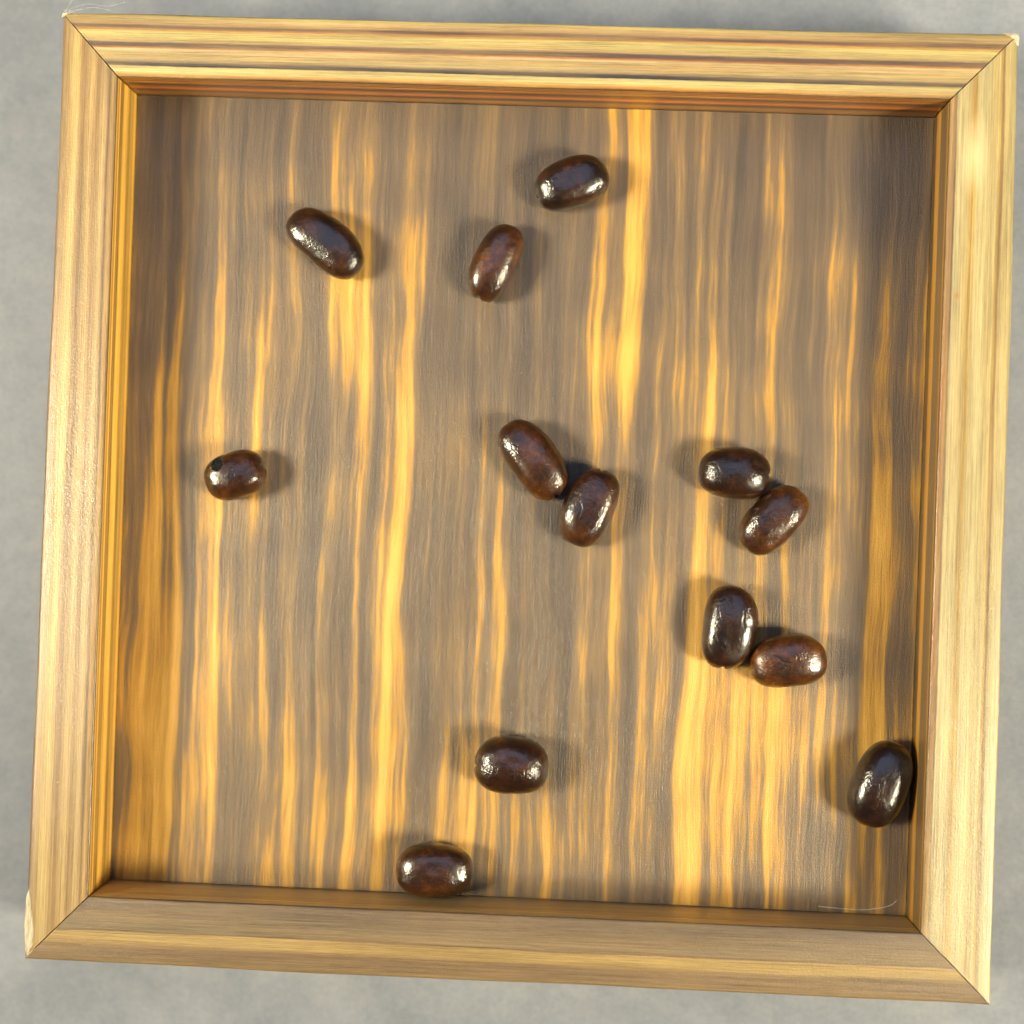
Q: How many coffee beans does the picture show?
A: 13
